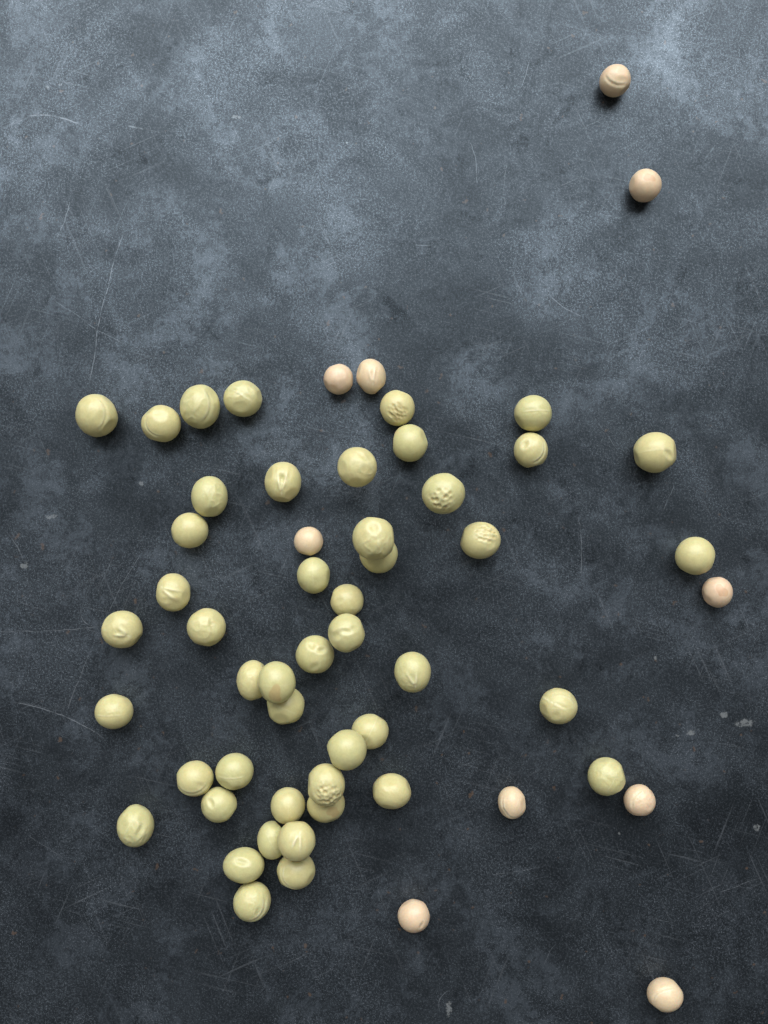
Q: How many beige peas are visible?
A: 10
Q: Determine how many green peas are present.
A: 47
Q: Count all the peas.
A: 57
